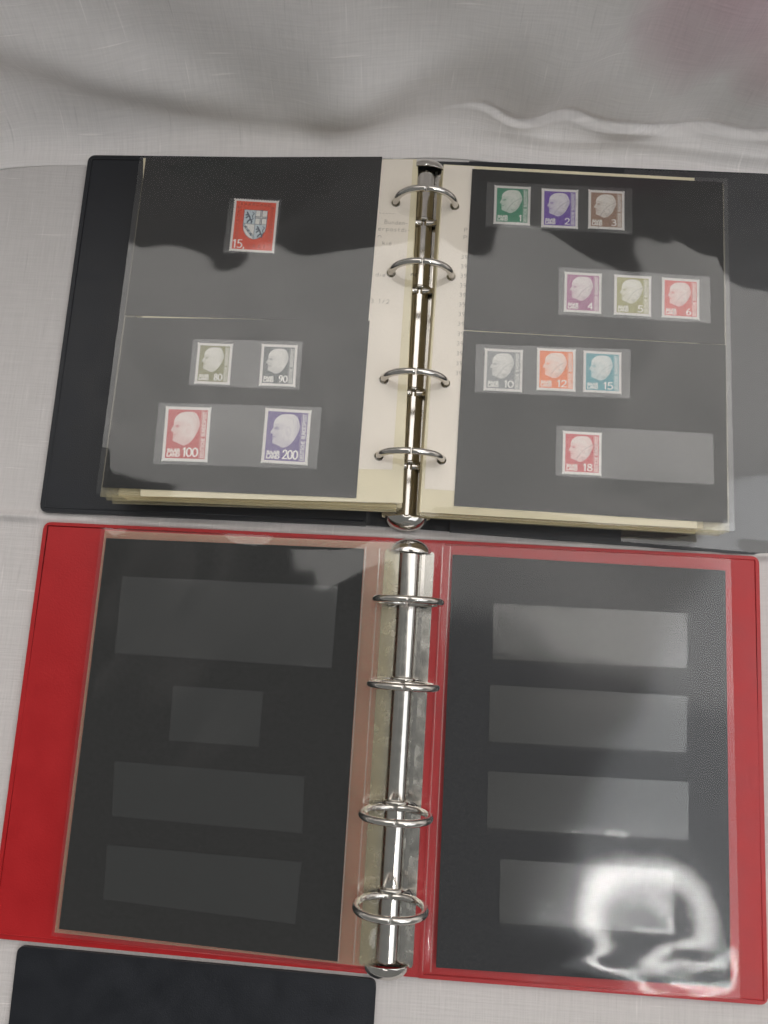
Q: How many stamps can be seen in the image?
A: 15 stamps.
